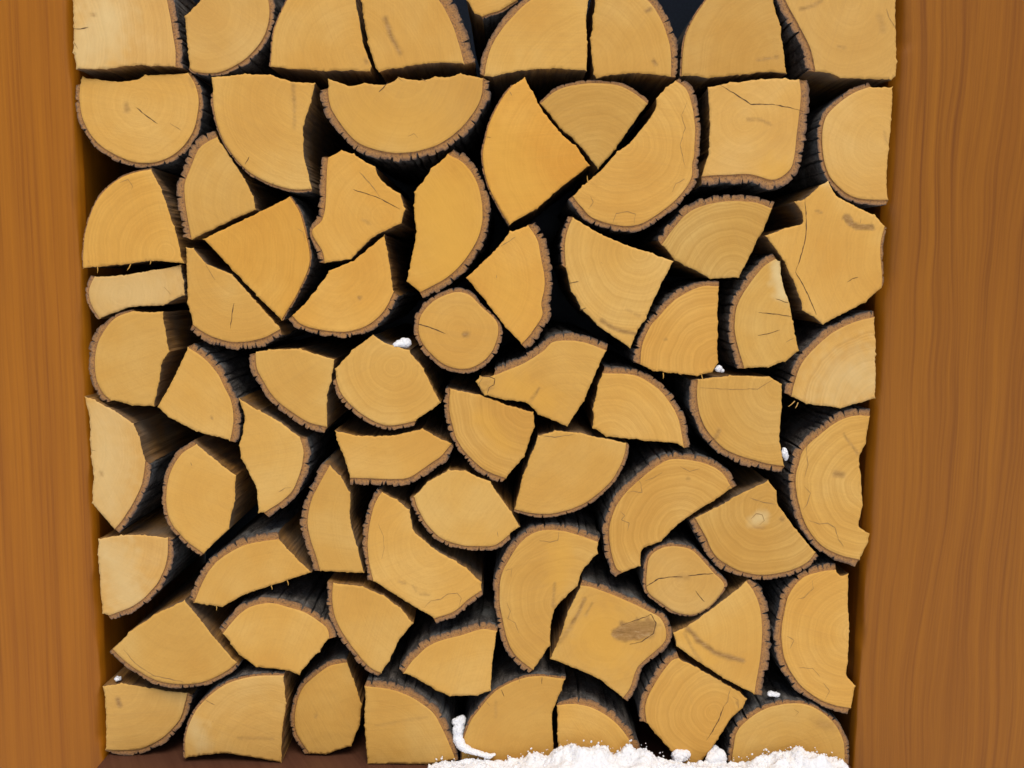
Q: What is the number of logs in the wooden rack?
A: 71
